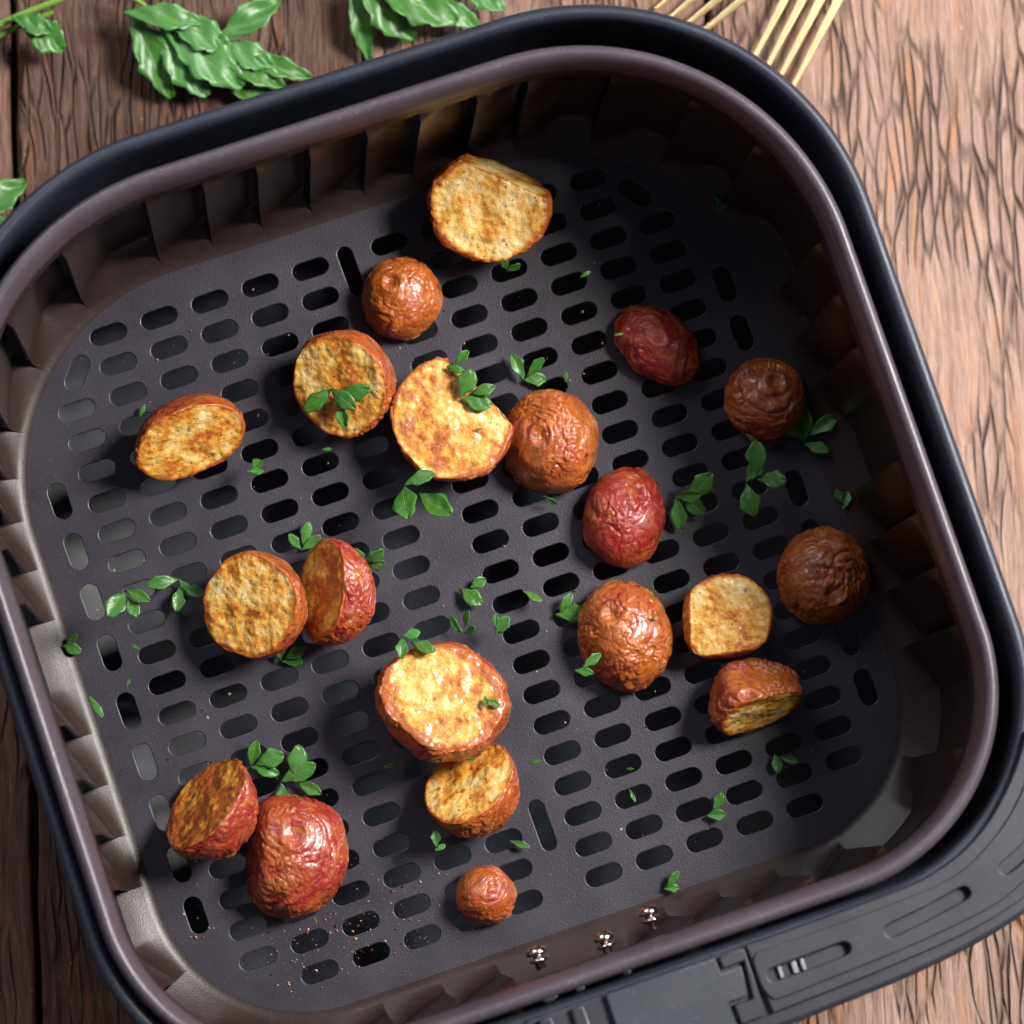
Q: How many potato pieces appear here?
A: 20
